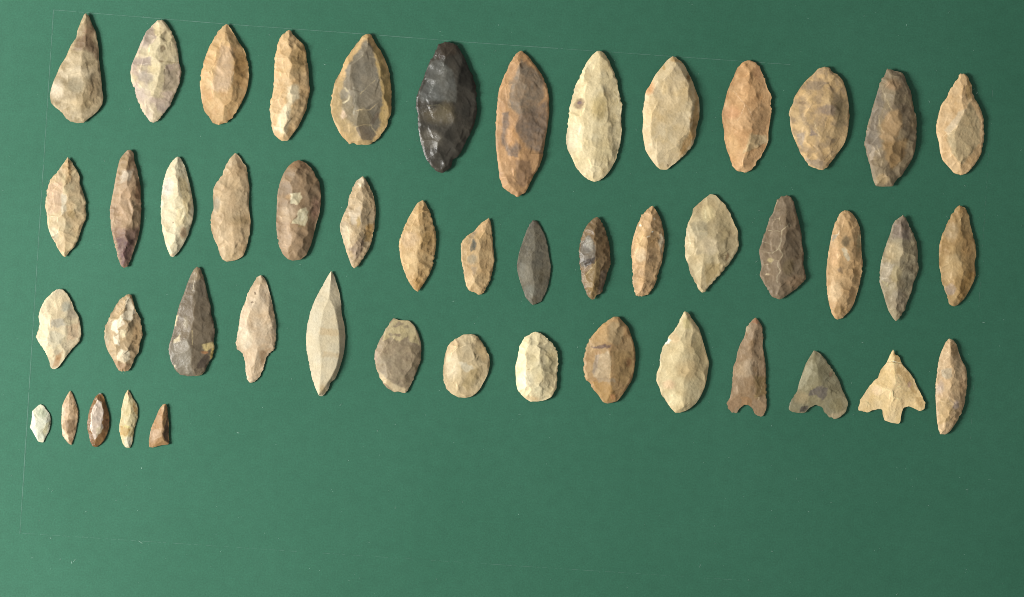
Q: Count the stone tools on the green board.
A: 48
